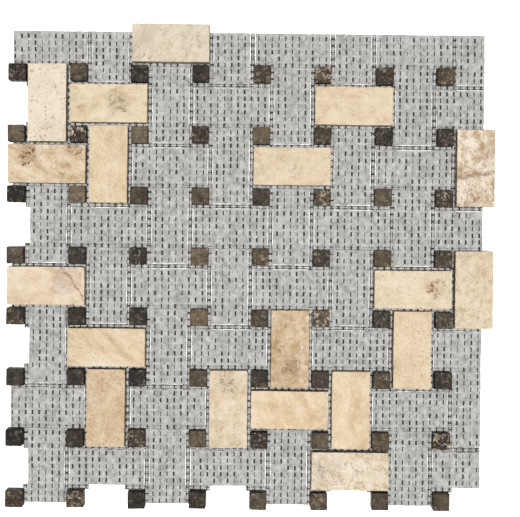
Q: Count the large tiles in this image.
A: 19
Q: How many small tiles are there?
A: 64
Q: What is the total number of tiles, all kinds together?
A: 83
